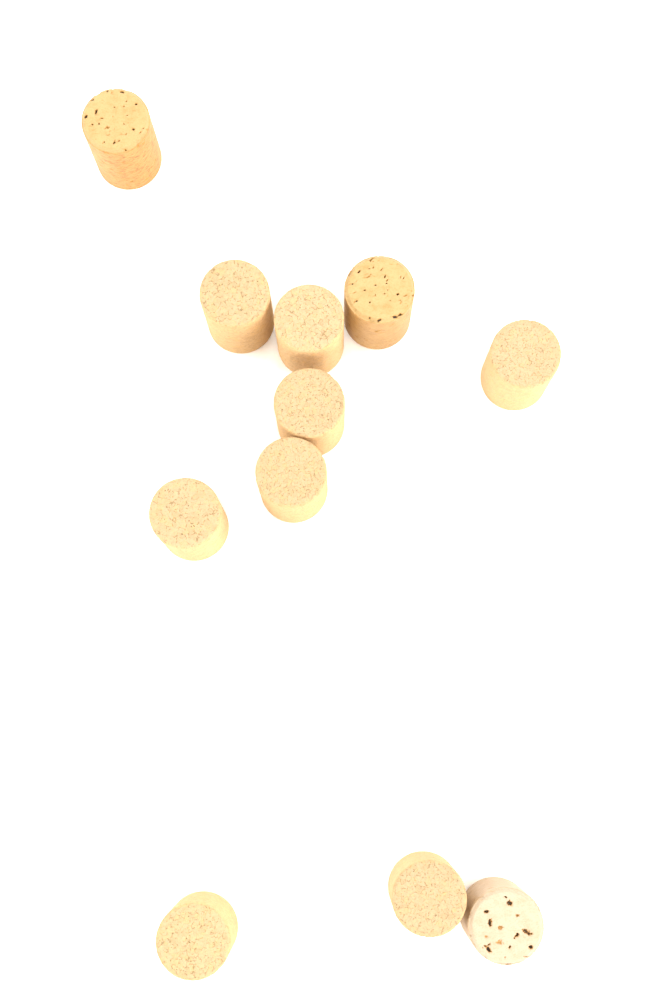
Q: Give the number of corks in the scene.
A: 11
